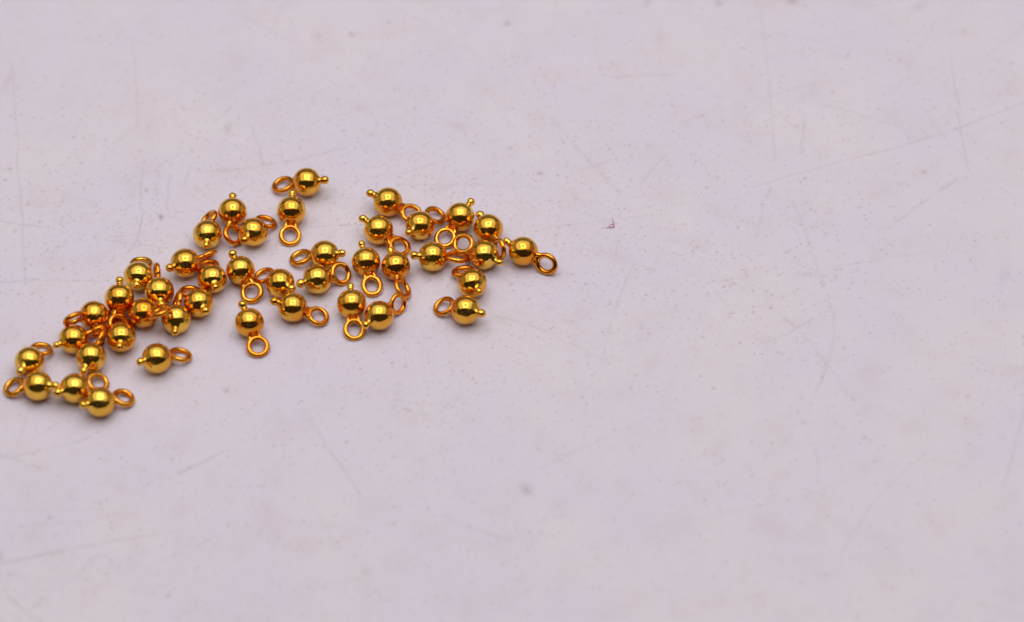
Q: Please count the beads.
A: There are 42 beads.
